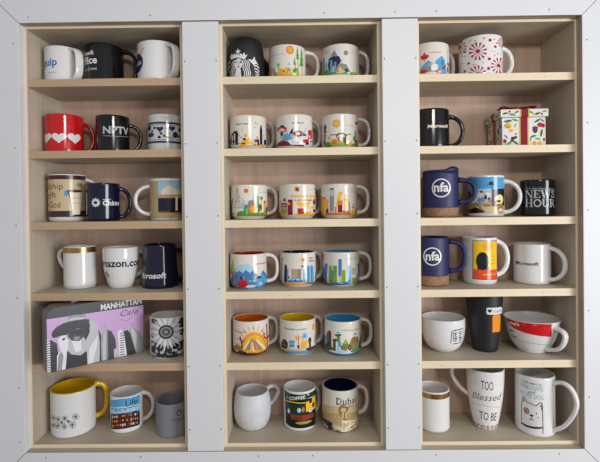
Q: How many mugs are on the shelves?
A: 49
